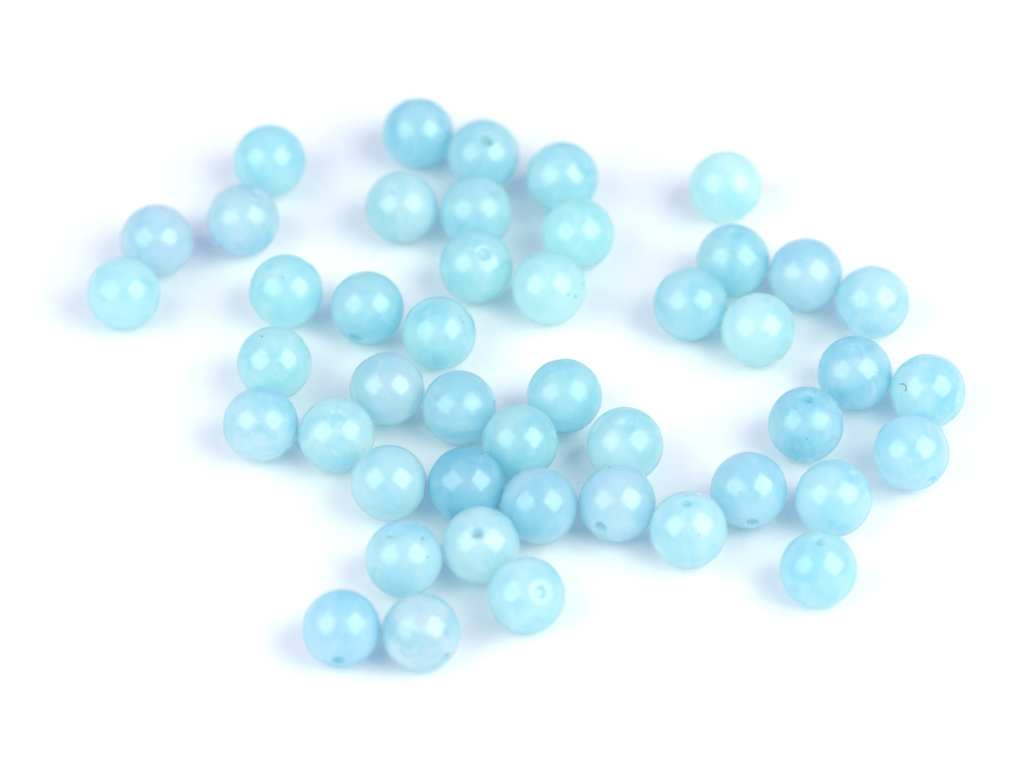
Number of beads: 46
